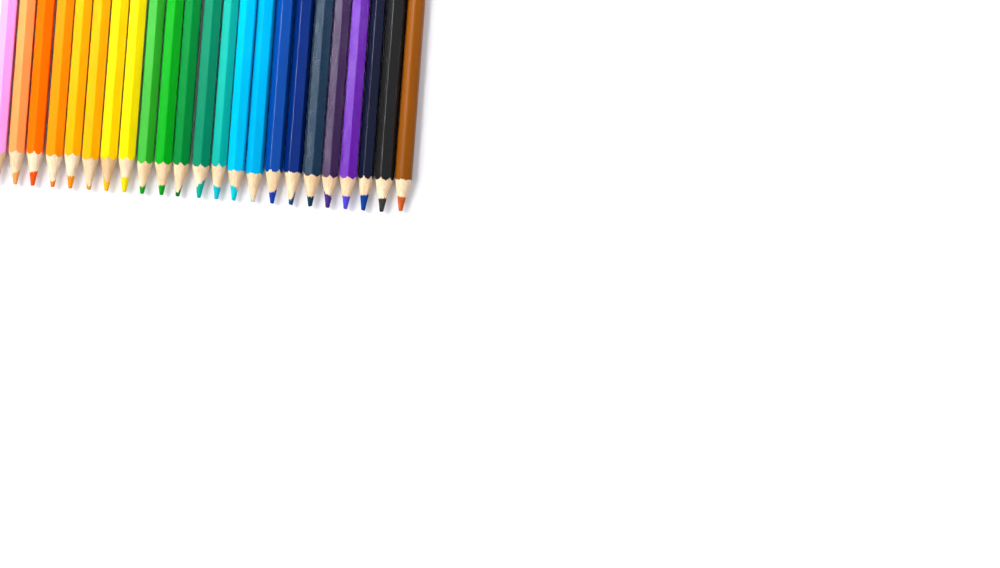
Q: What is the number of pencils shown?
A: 23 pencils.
